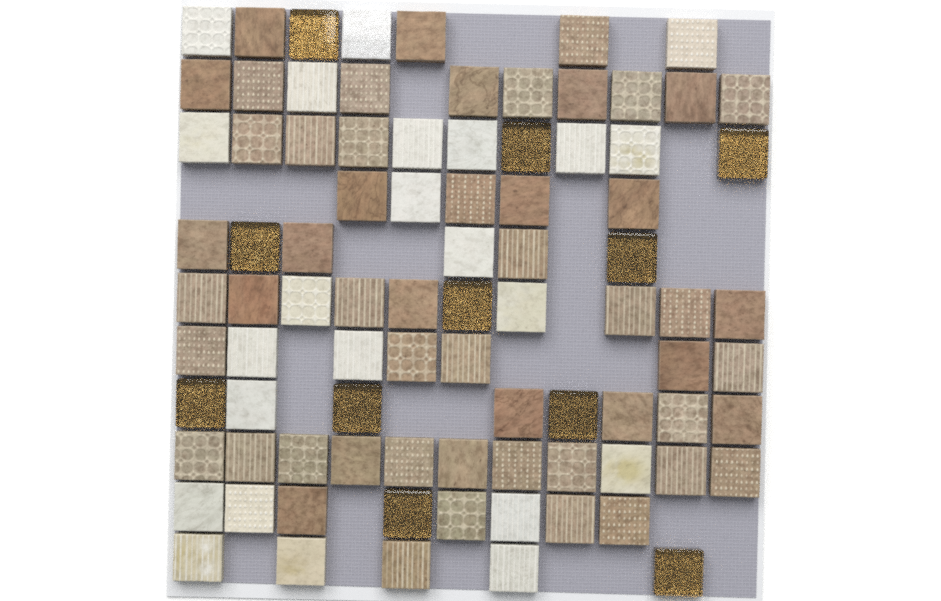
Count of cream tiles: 23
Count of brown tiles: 53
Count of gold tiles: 11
